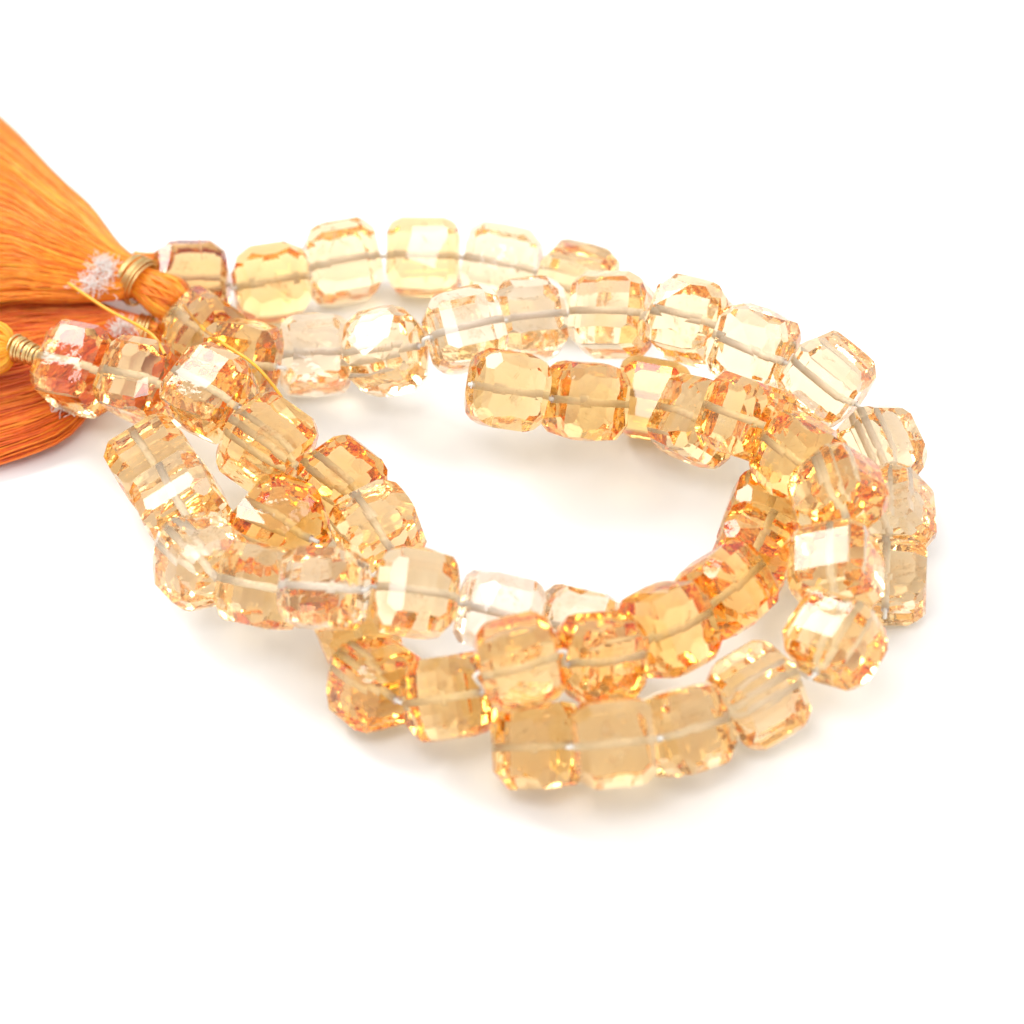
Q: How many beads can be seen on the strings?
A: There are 56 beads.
